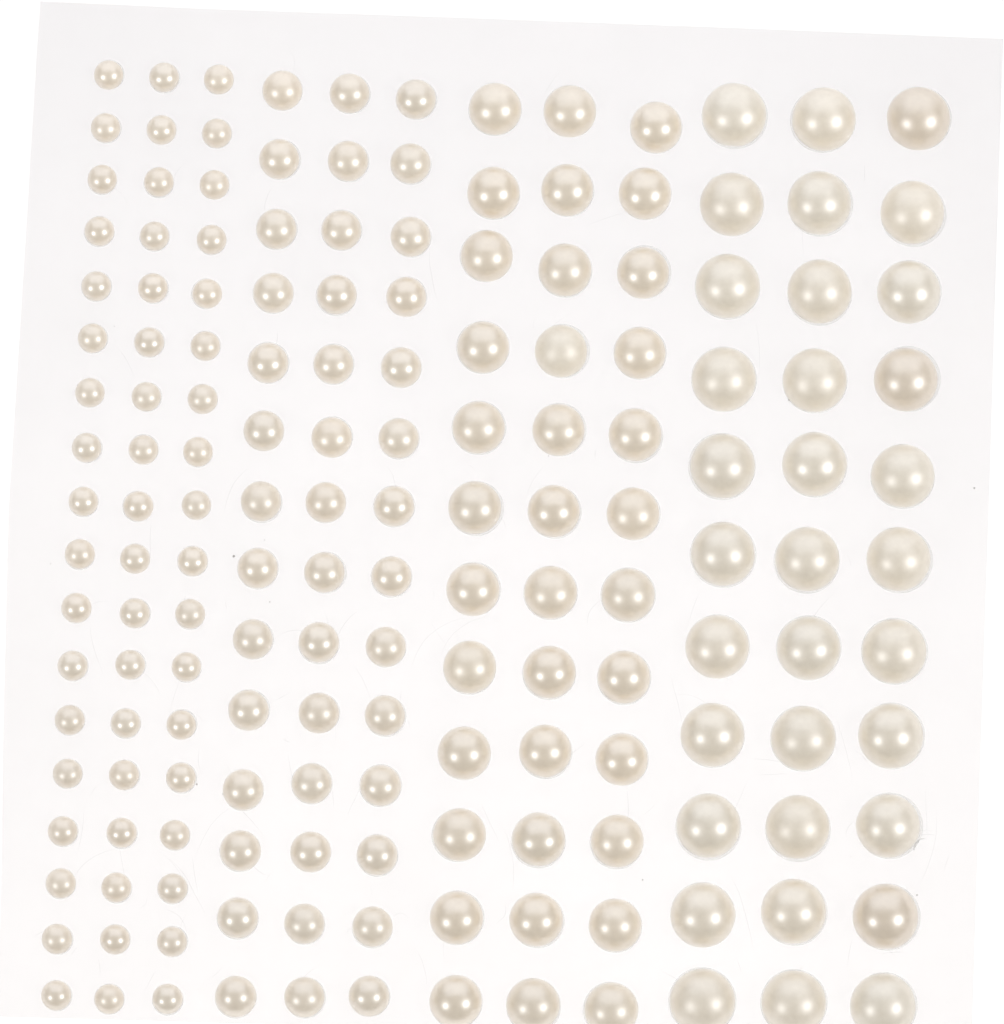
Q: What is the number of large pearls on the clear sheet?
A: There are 33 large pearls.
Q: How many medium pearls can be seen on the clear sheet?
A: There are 36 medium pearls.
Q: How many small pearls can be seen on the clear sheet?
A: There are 42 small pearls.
